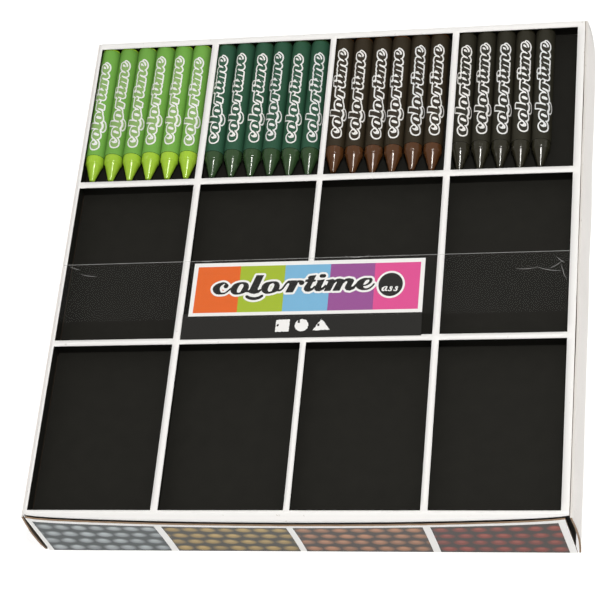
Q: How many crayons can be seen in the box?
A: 23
